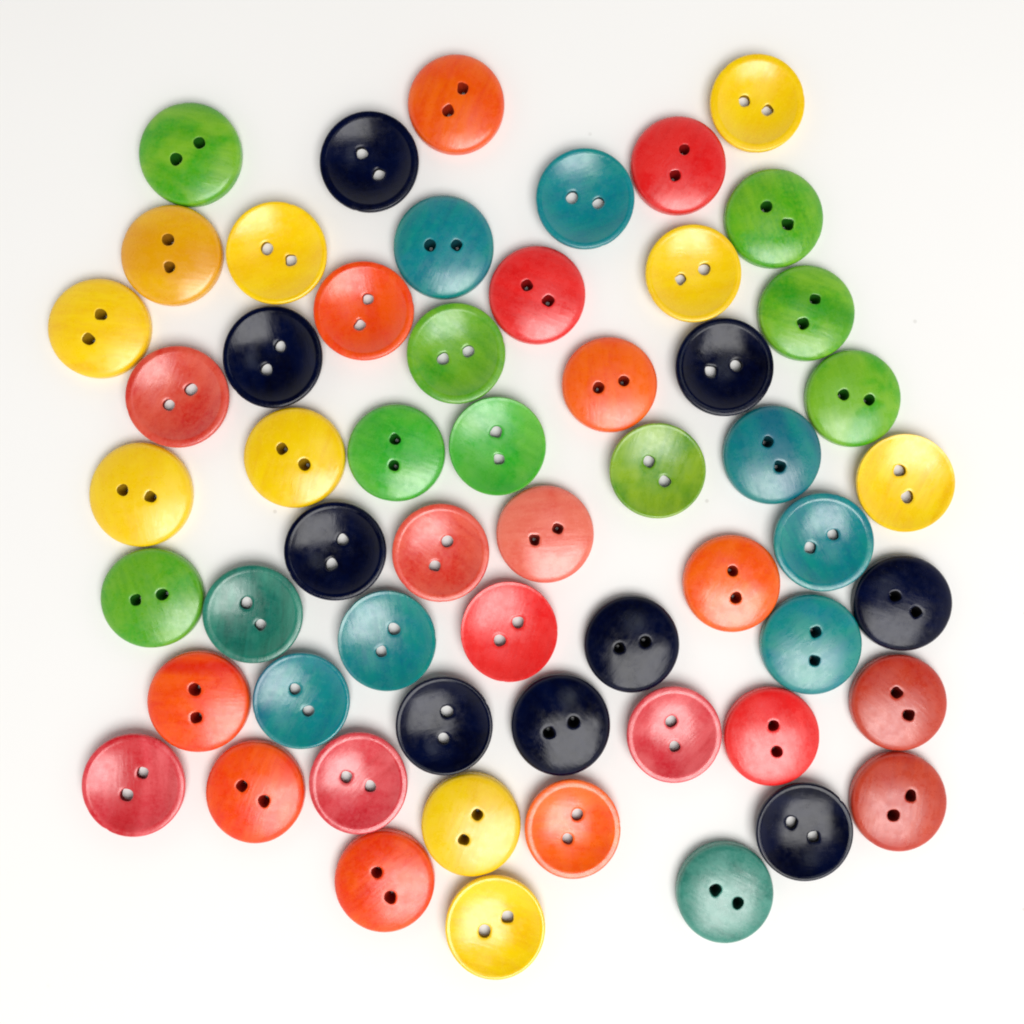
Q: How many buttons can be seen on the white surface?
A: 57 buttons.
